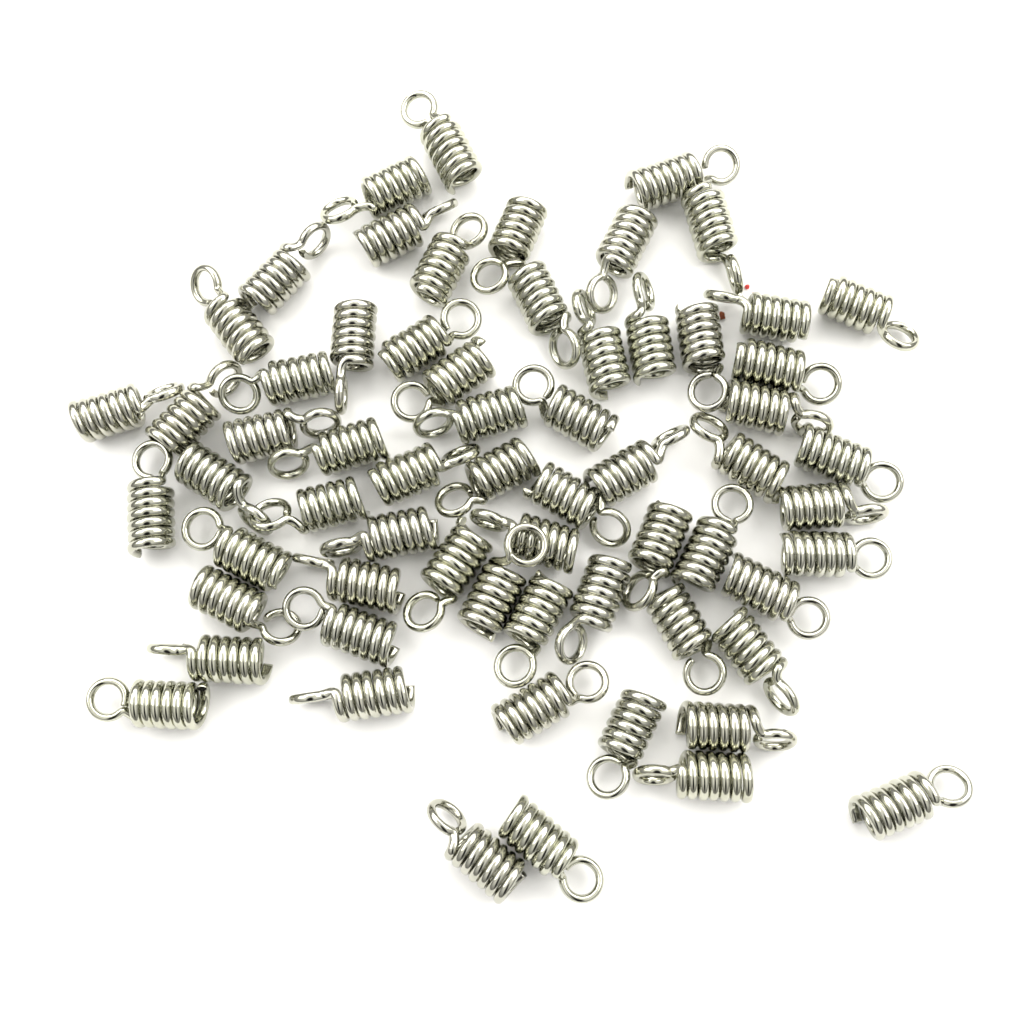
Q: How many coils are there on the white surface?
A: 64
